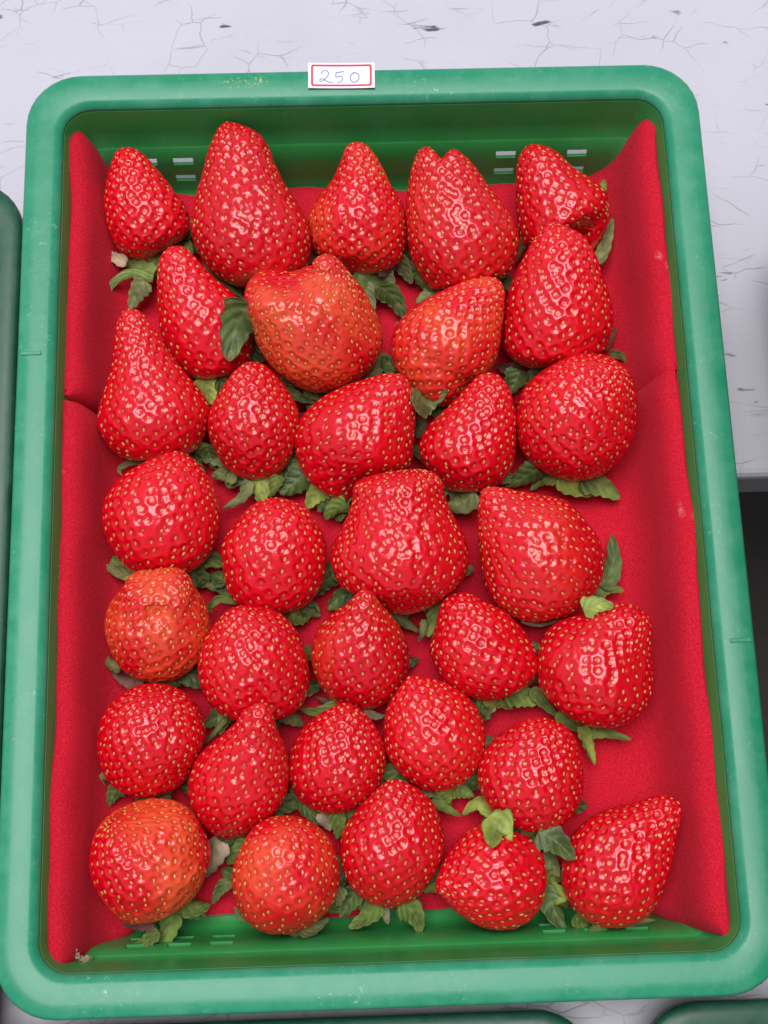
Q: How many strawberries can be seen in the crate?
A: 33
